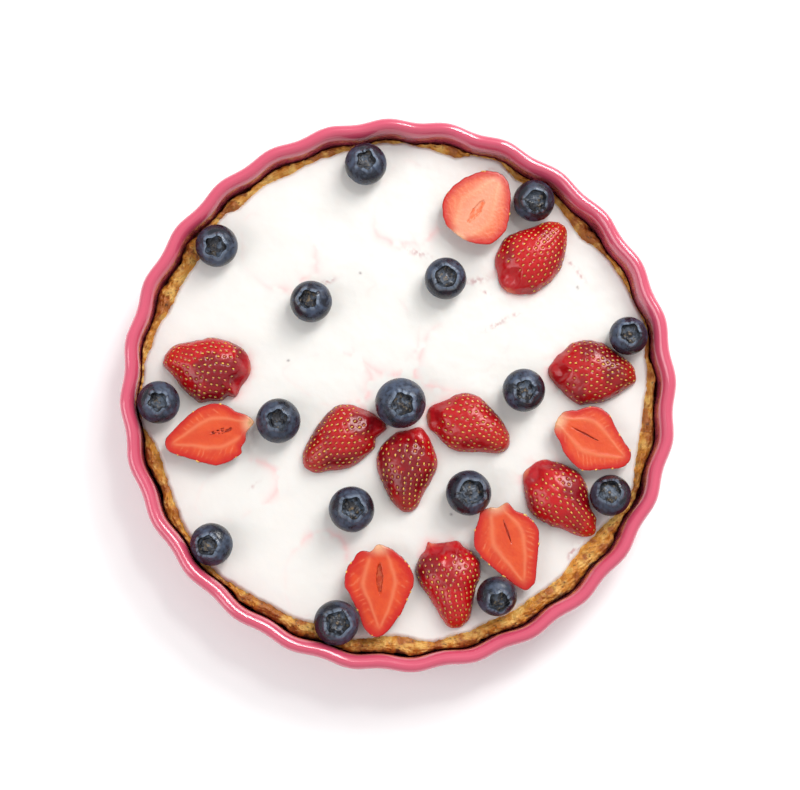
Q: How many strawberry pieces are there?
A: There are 13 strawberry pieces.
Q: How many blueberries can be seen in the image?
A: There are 16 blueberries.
